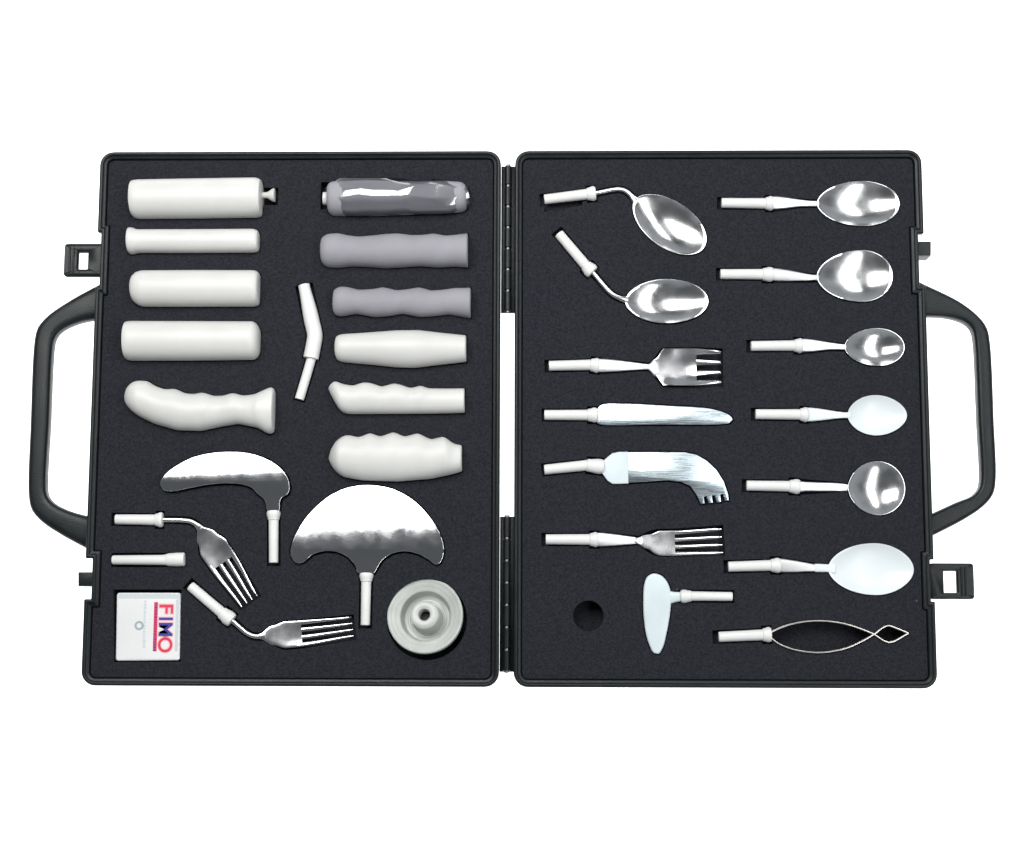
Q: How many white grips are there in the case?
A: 8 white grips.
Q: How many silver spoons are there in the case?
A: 6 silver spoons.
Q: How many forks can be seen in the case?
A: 4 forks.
